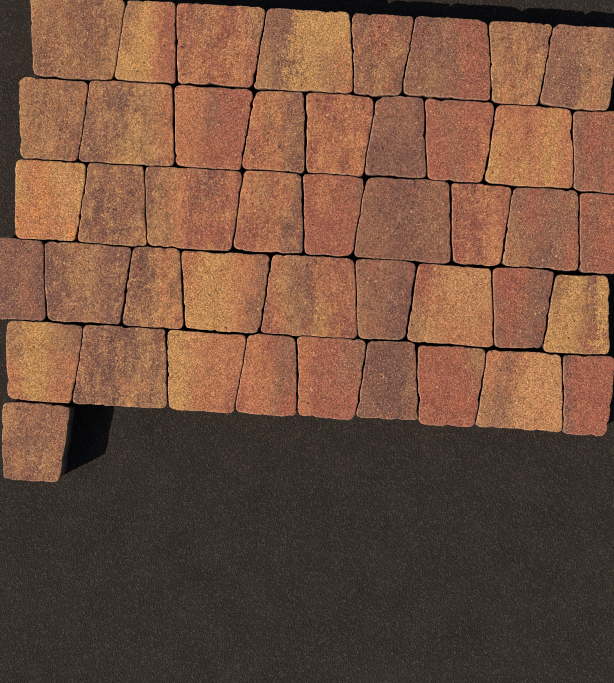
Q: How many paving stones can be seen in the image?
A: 45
